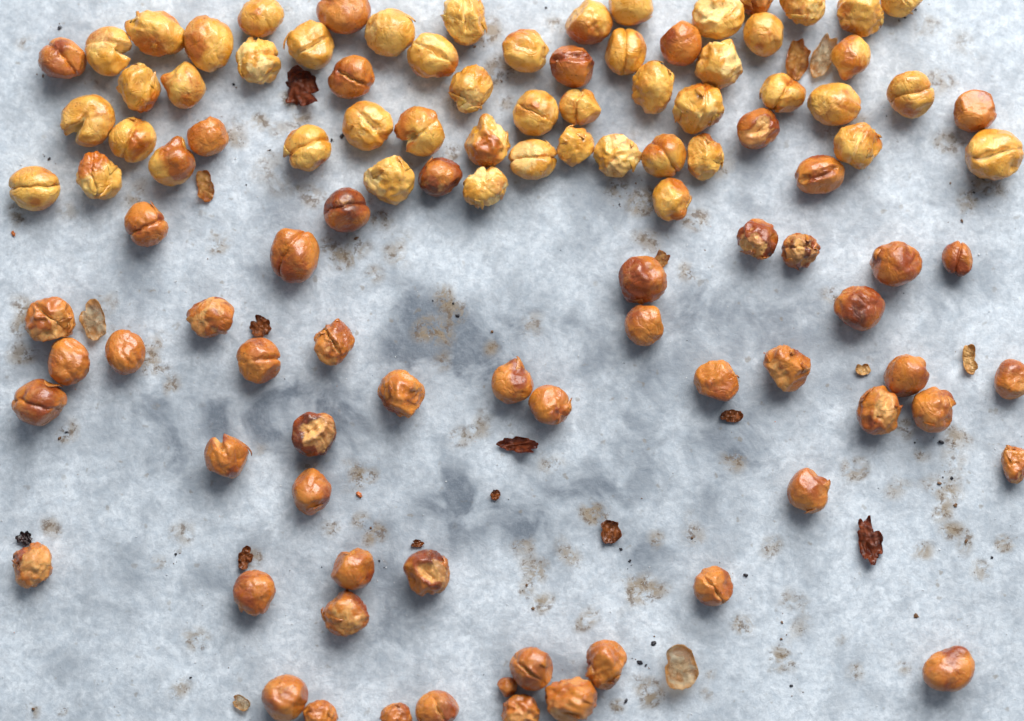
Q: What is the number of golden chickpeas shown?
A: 49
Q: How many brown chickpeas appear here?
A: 58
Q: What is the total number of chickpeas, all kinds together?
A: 107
